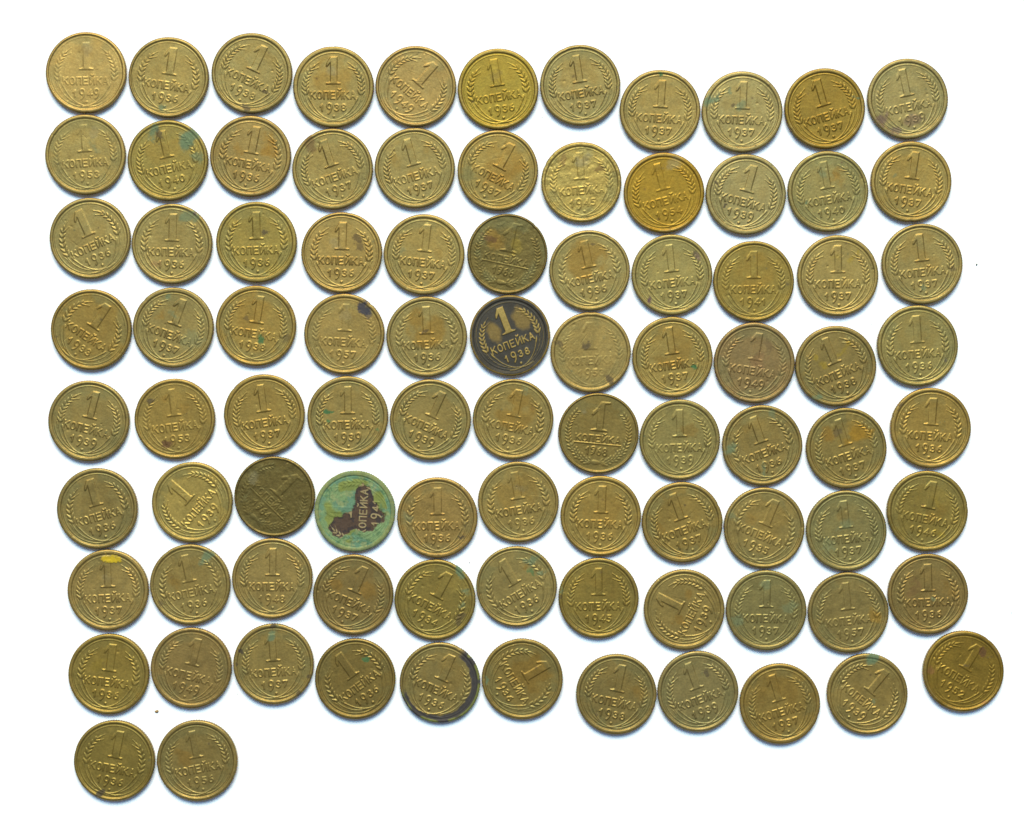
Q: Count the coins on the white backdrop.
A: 90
